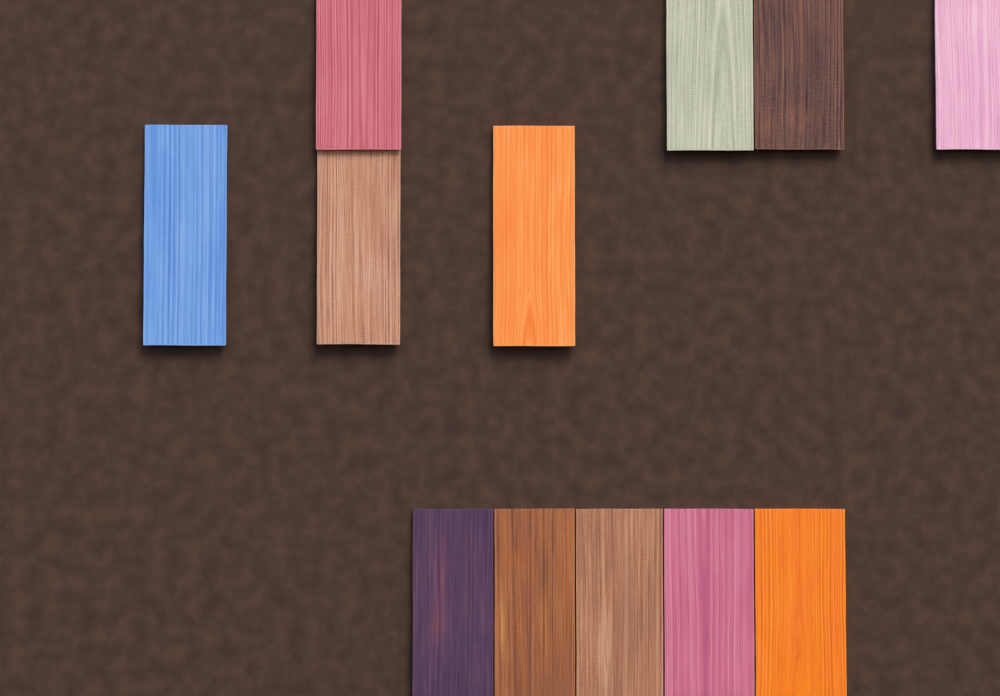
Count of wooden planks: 12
